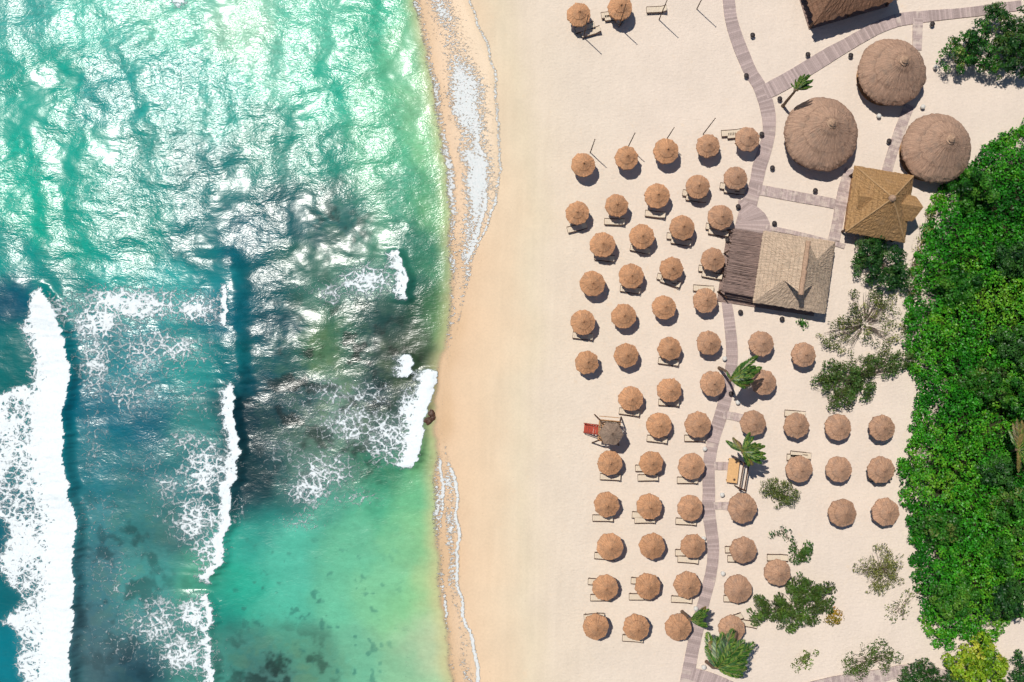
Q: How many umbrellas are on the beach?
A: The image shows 65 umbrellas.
